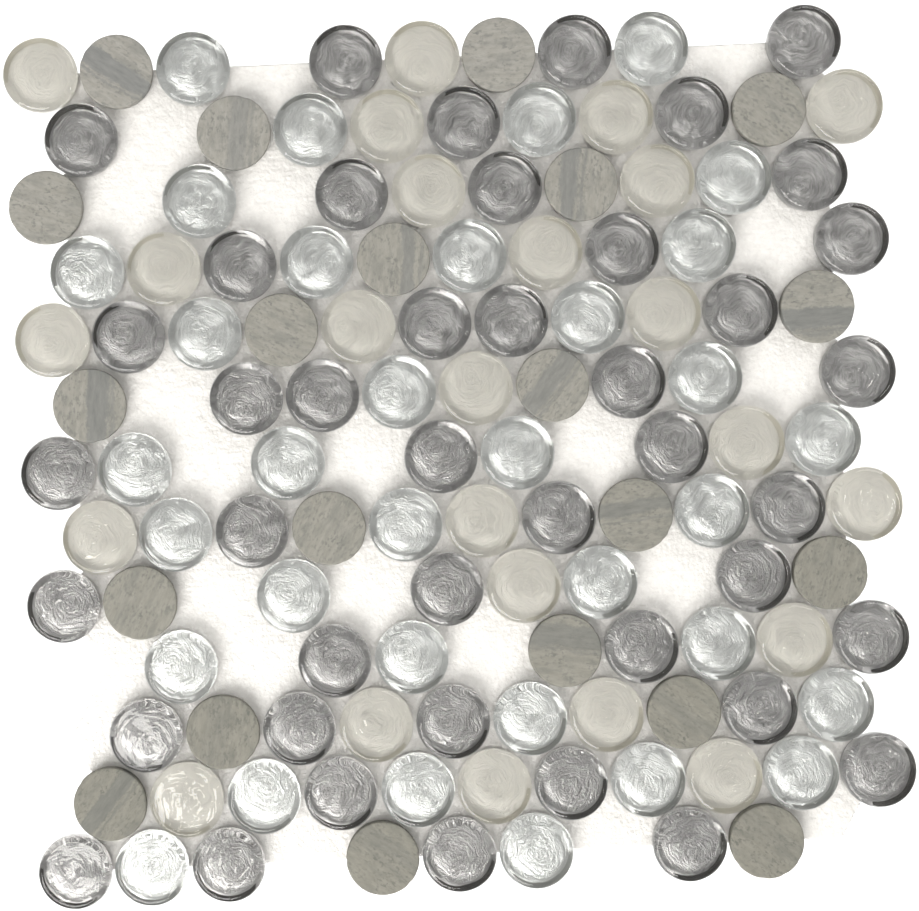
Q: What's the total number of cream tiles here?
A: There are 24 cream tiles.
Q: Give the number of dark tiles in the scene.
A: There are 43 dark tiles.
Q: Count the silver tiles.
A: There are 34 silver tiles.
